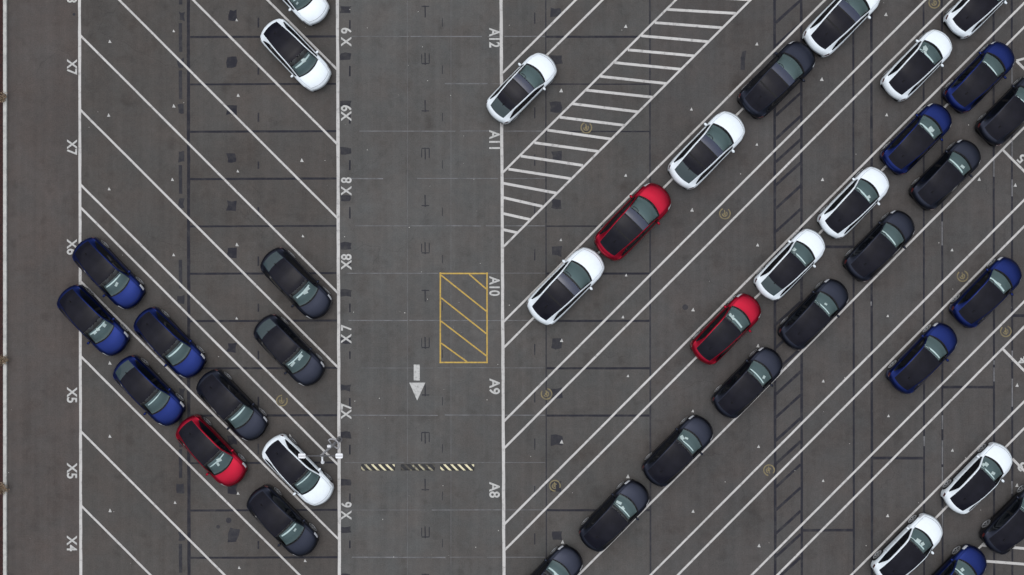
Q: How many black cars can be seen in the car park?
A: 14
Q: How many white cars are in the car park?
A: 13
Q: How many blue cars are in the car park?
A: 9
